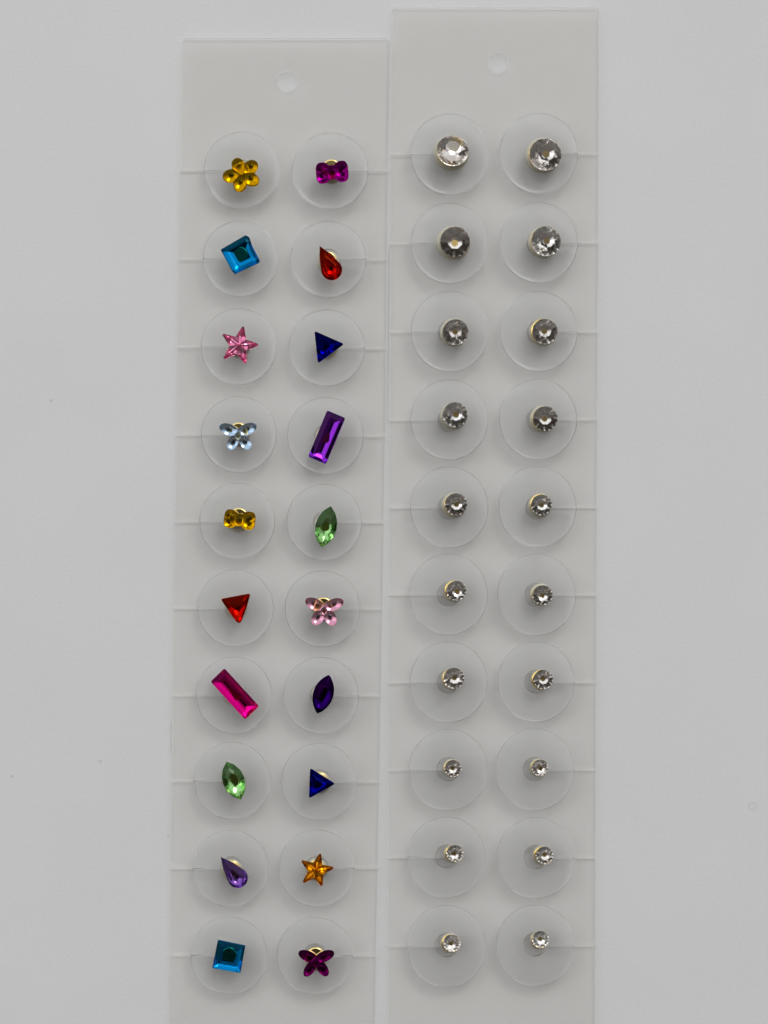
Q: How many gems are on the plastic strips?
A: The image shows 40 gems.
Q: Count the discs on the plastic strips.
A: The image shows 40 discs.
